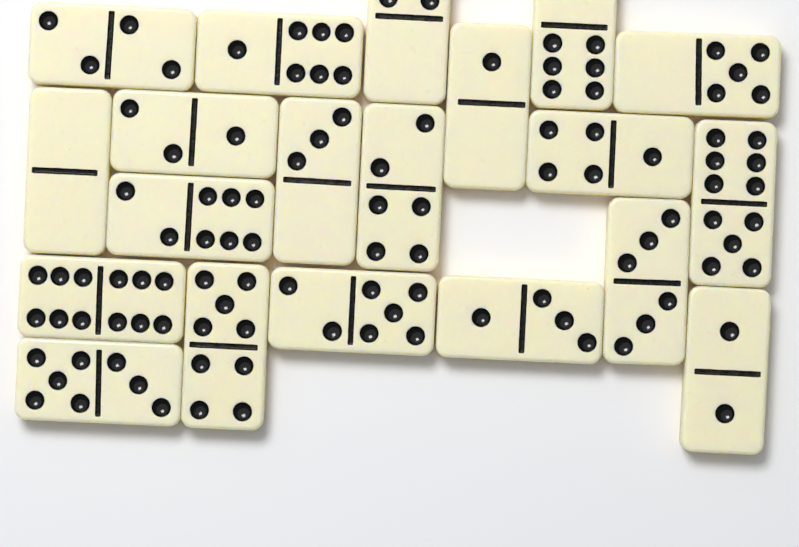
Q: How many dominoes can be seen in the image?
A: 20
